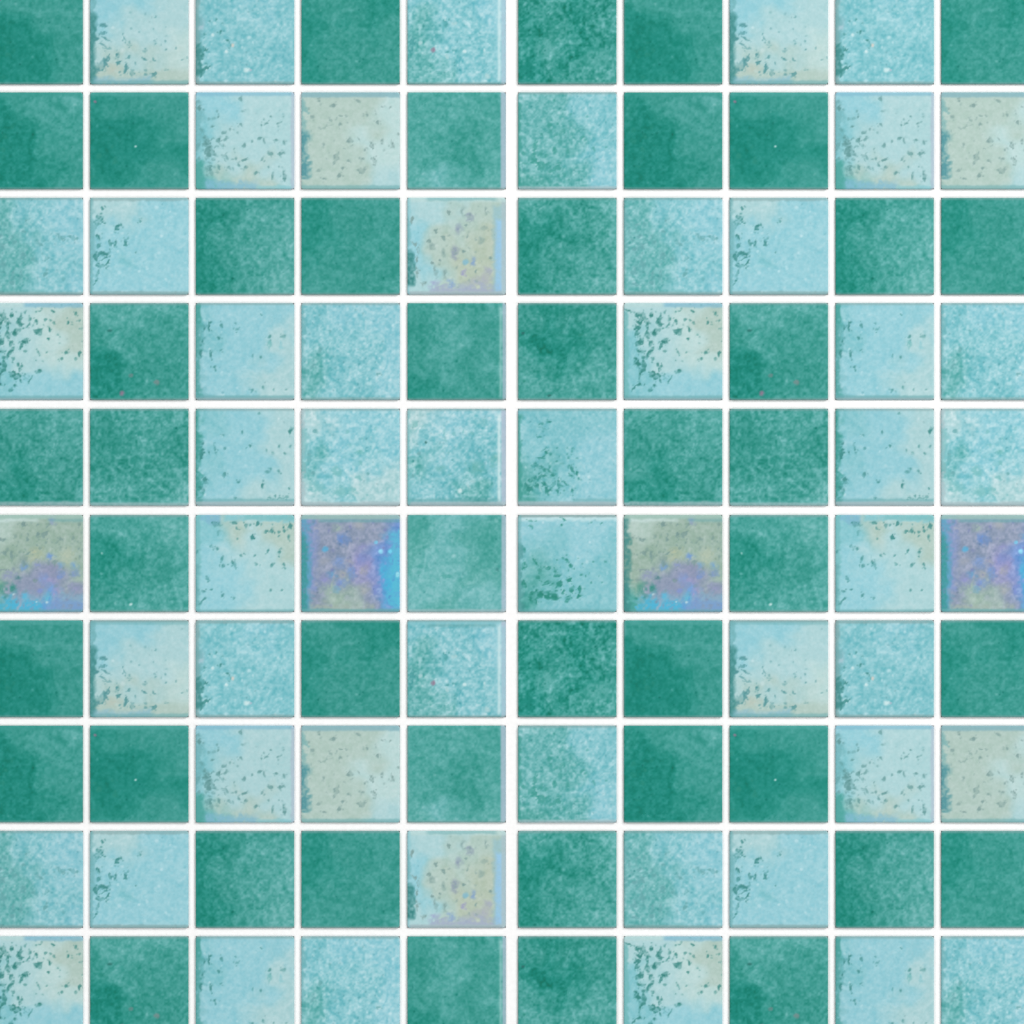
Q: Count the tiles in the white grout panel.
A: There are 100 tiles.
